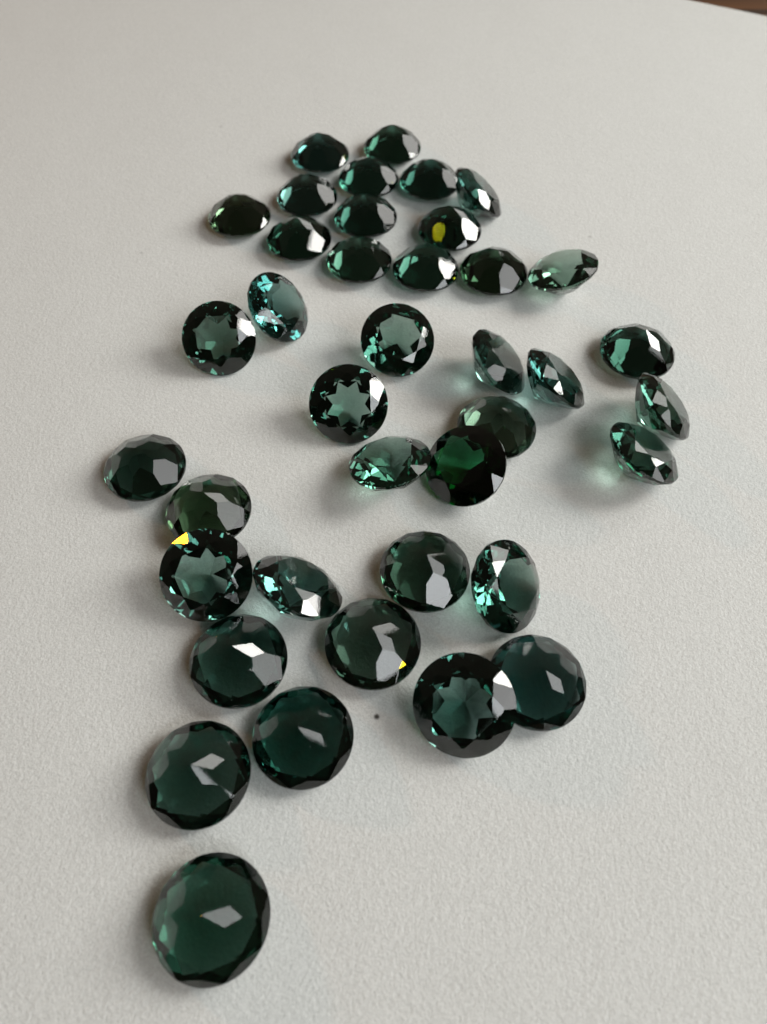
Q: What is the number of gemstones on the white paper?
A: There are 39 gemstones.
